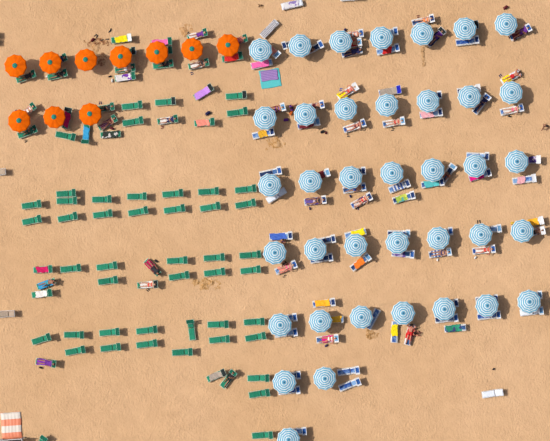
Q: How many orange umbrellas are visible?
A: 10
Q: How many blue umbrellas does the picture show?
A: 38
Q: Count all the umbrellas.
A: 48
